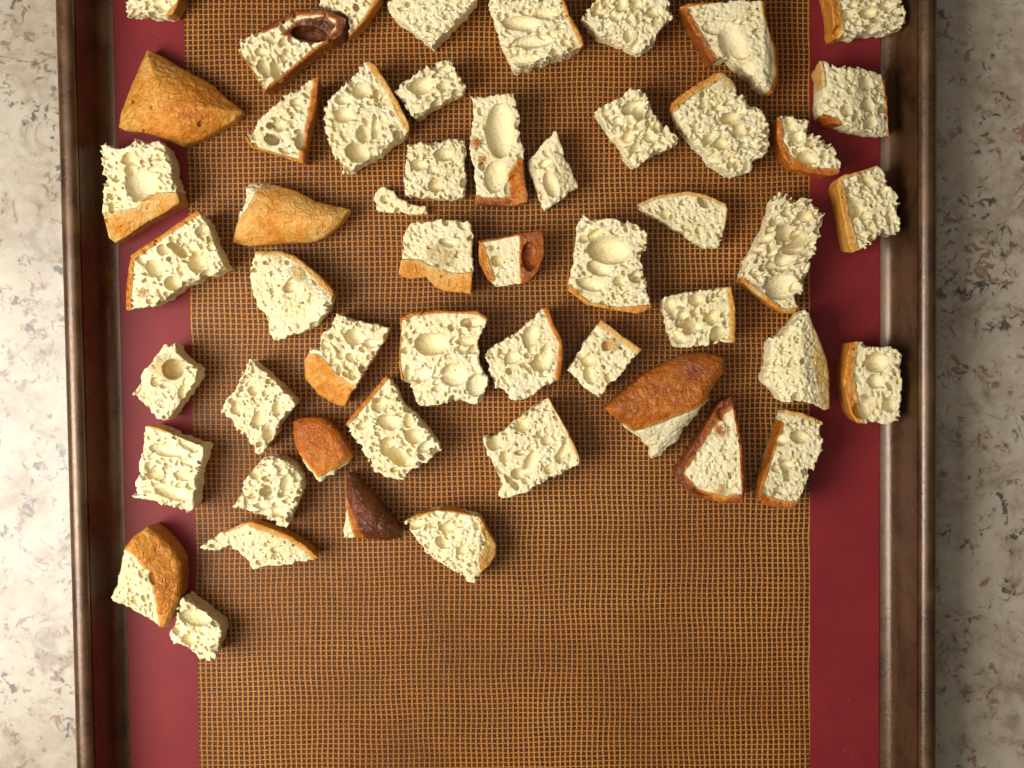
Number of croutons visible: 52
